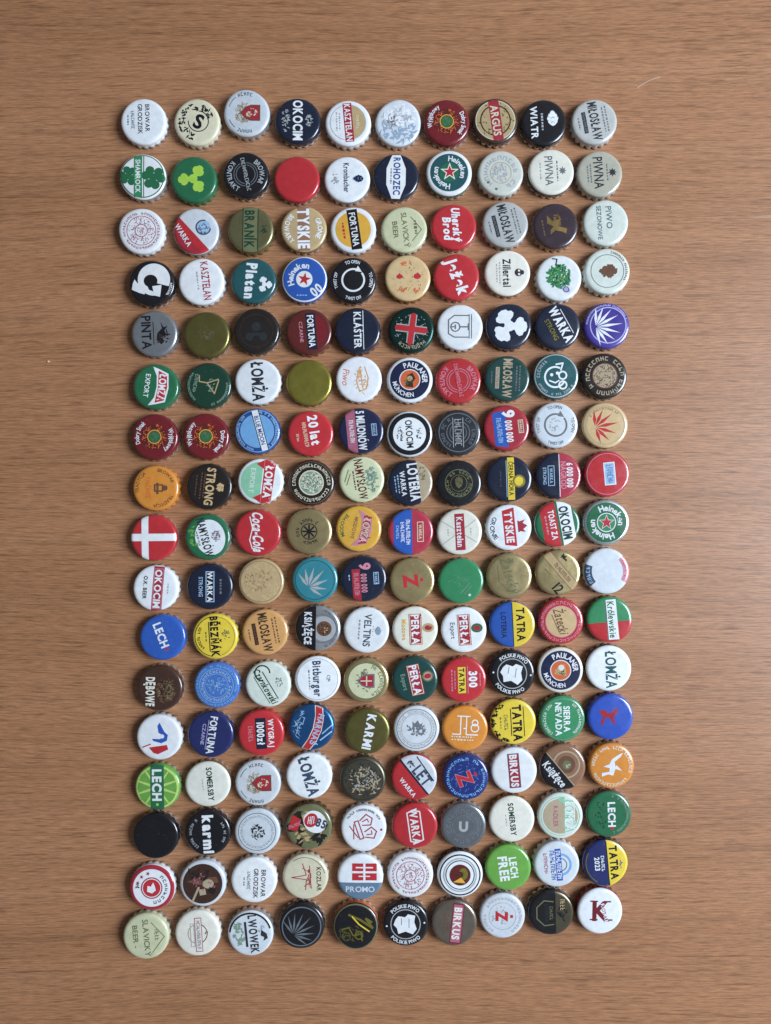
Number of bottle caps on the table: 170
